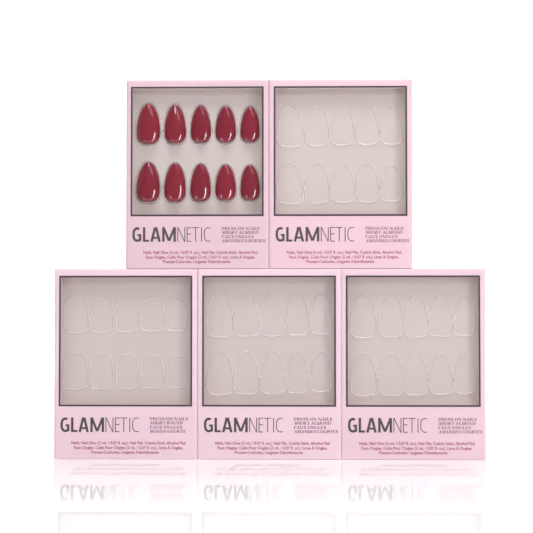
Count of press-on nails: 10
